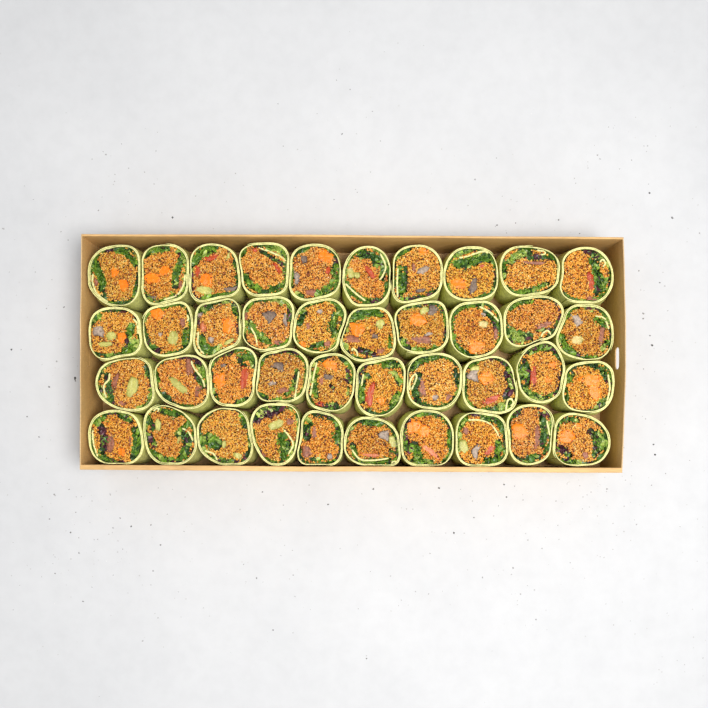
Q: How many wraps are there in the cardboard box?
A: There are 40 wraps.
